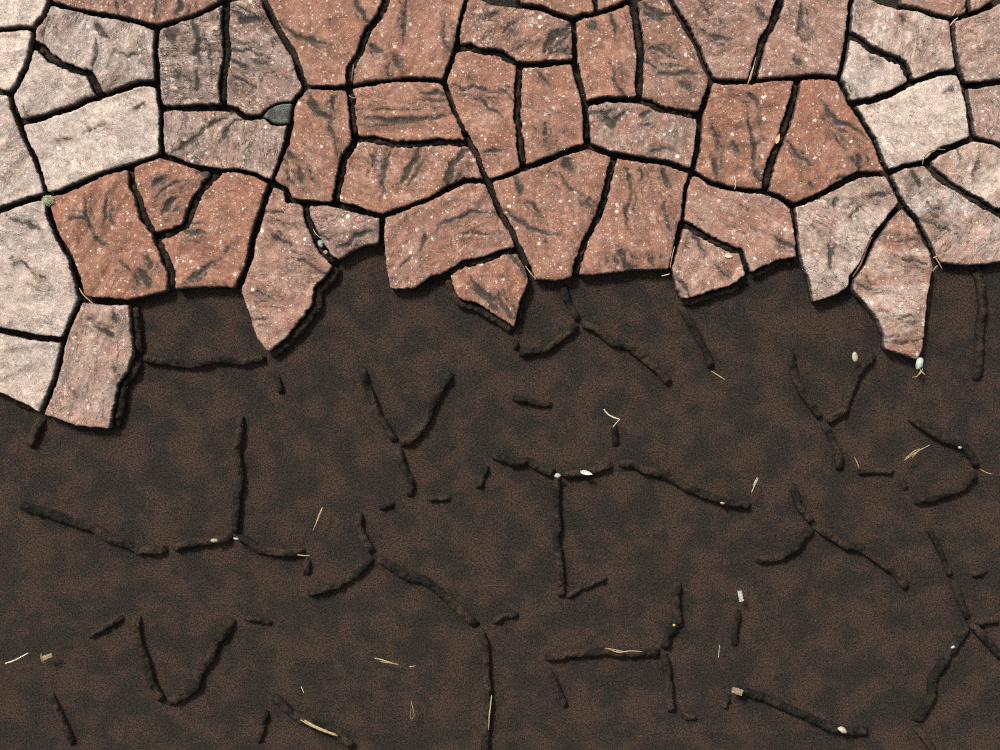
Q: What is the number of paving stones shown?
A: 52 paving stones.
